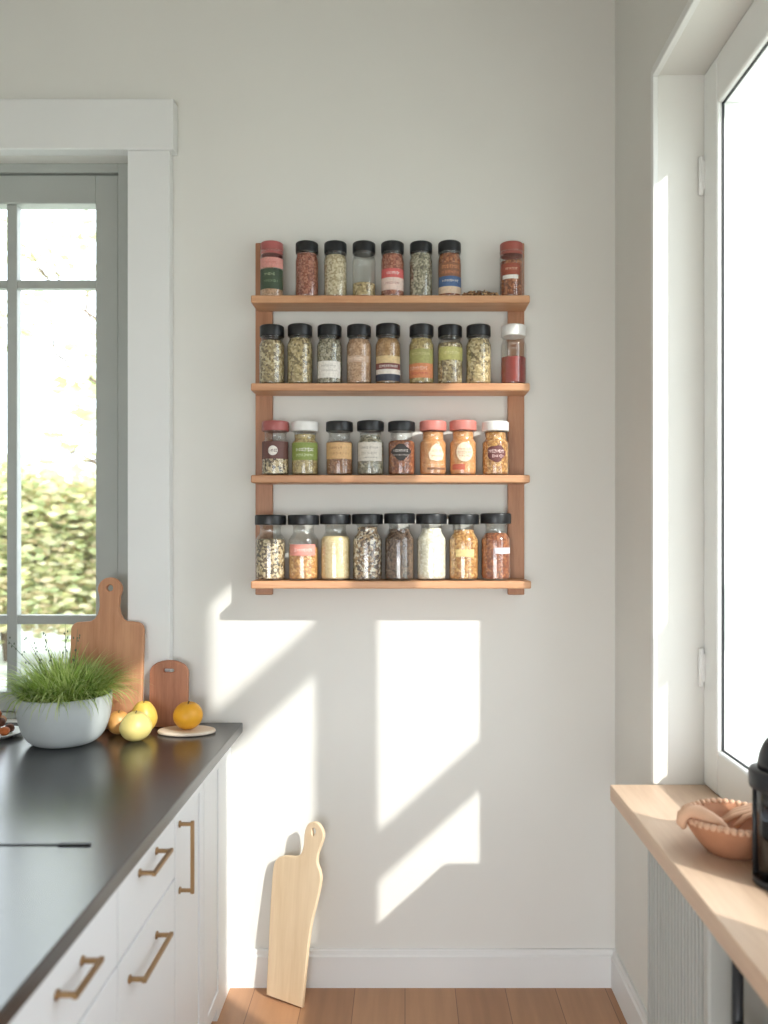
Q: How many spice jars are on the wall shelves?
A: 33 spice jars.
